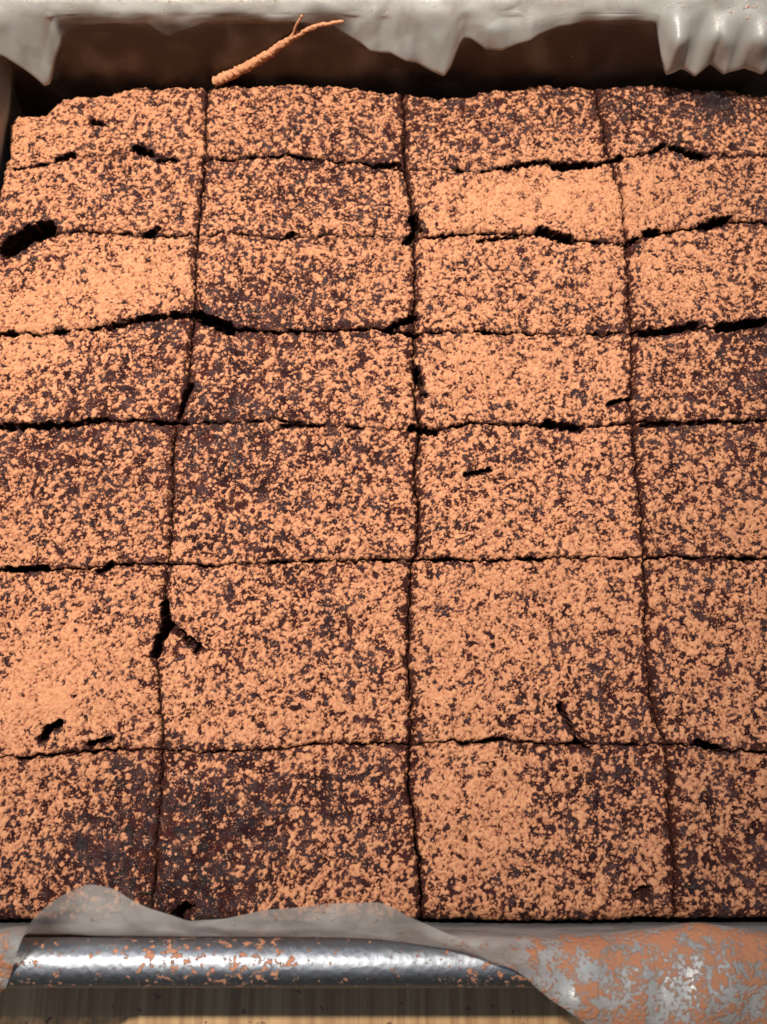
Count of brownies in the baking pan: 28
